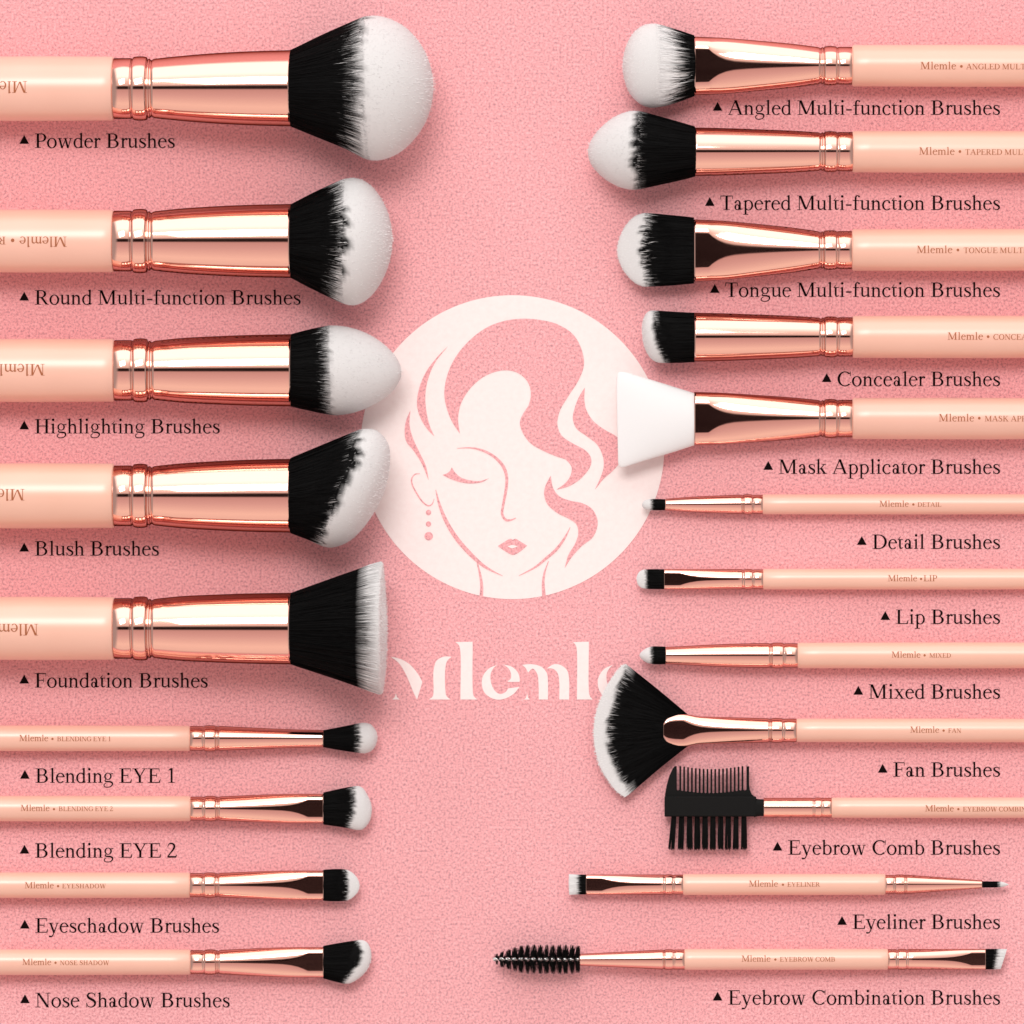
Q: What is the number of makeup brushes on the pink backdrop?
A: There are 21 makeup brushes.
